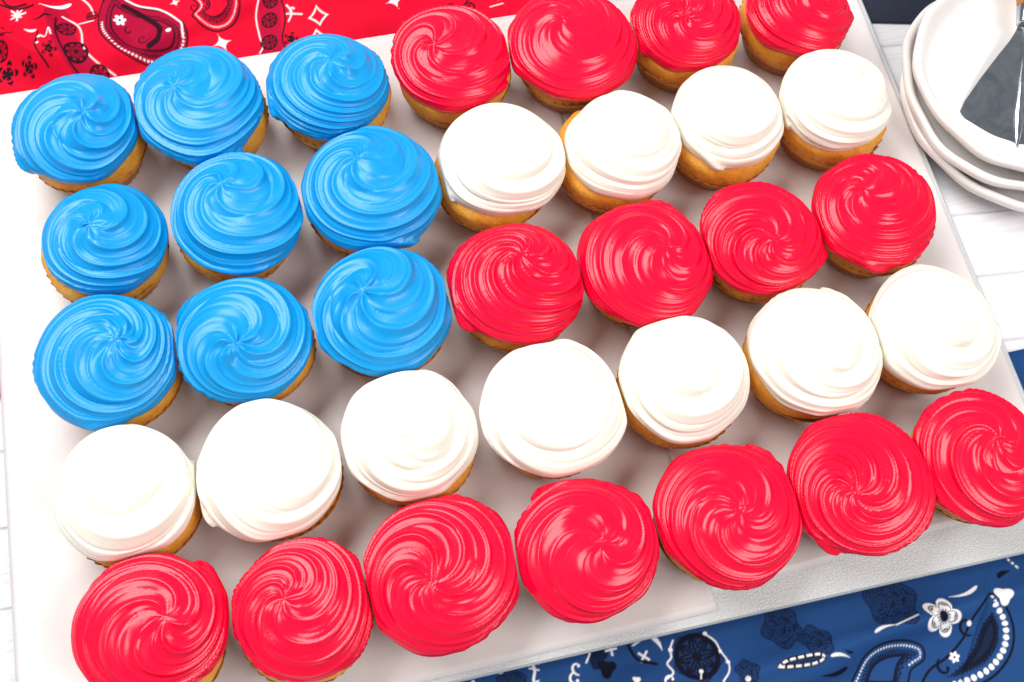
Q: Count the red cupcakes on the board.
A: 15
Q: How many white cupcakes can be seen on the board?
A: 11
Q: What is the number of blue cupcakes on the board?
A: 9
